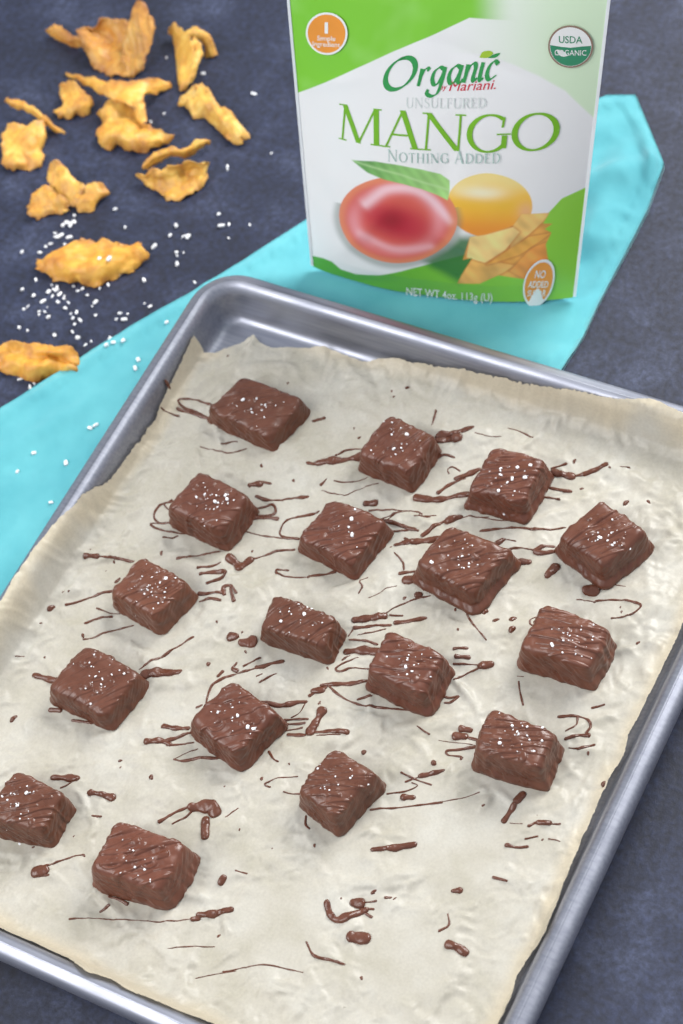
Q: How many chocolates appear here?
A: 17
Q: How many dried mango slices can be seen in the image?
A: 11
